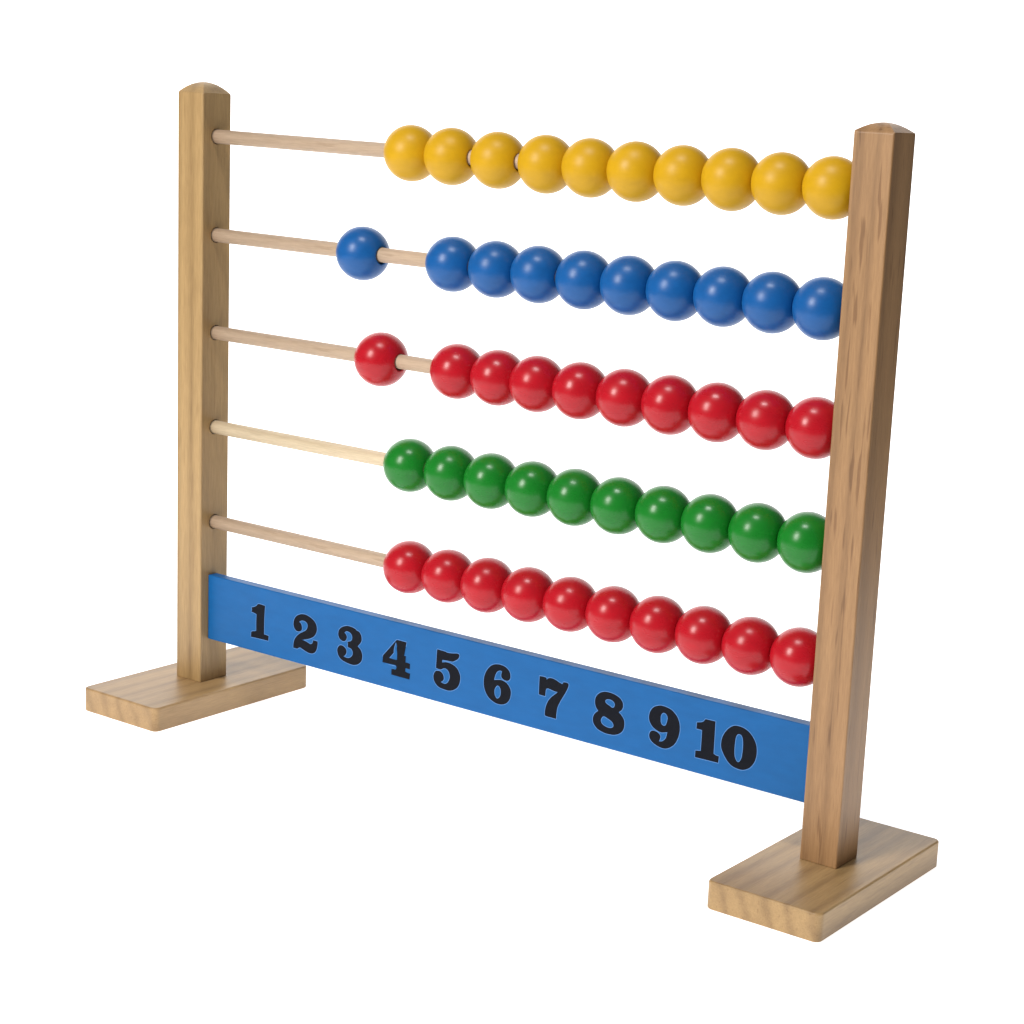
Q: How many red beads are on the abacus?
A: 20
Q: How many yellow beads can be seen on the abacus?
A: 10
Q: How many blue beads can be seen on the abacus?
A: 10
